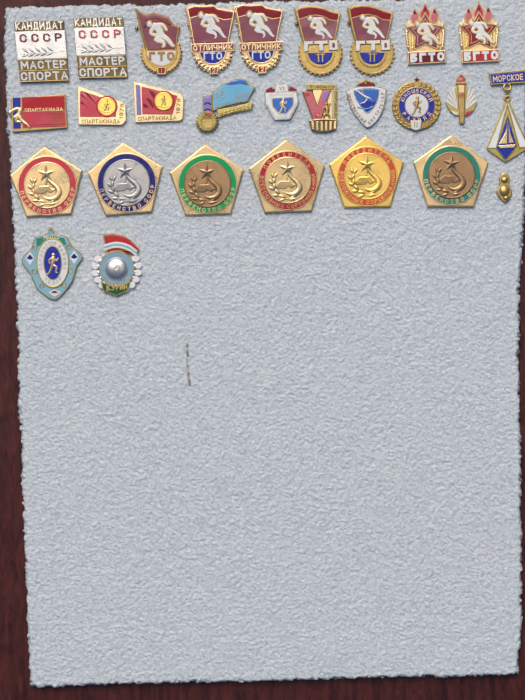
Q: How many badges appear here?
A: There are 28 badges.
